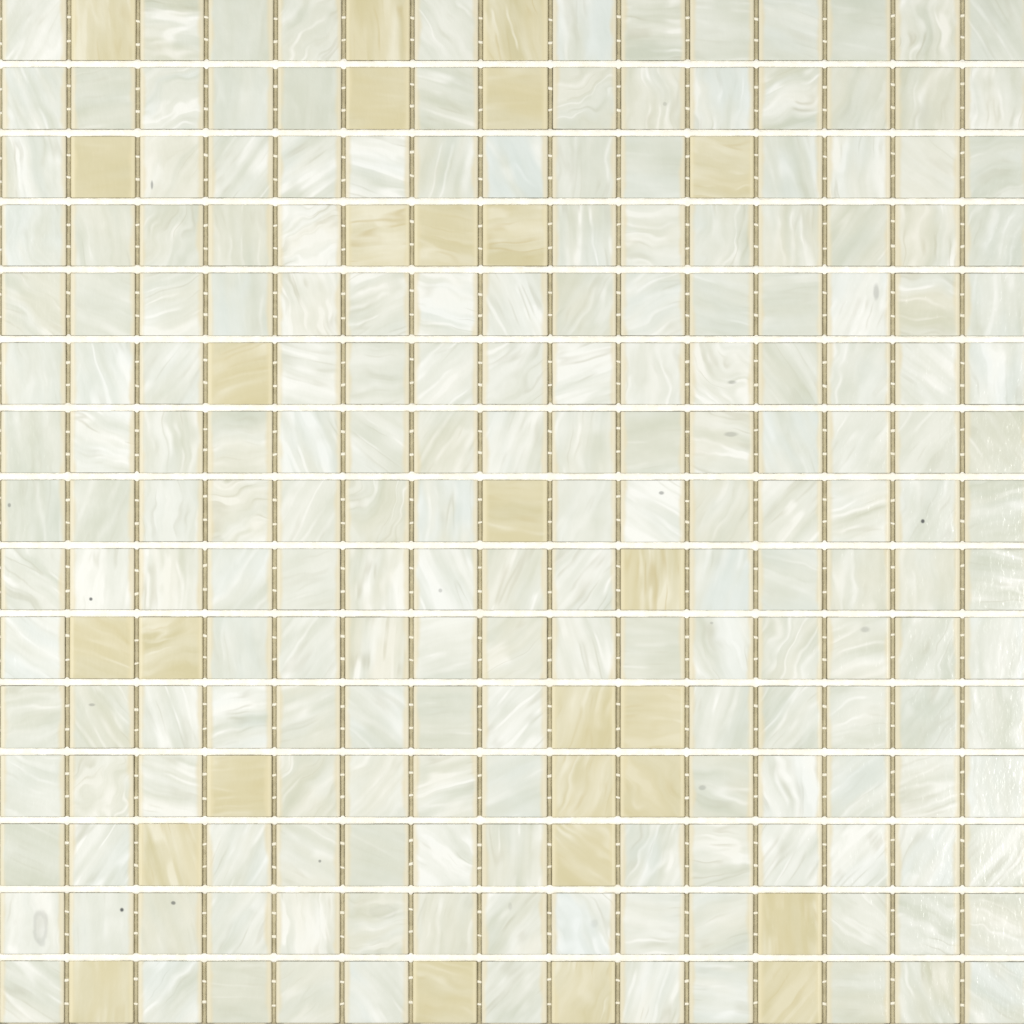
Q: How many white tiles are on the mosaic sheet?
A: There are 198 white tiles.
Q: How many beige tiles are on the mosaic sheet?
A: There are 27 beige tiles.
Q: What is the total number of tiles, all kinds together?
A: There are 225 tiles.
